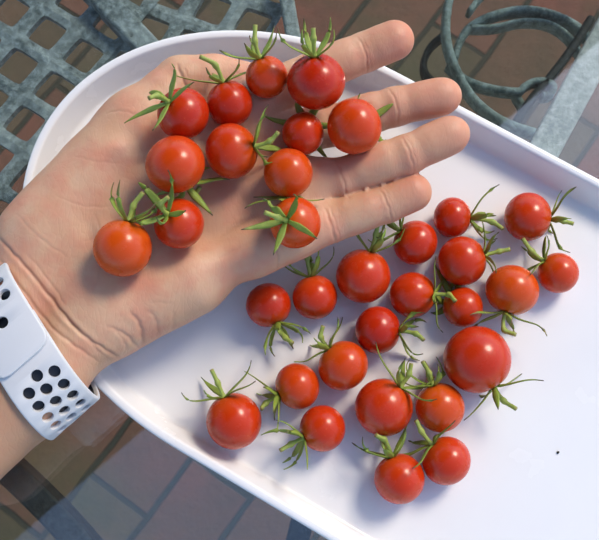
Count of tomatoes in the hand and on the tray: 33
